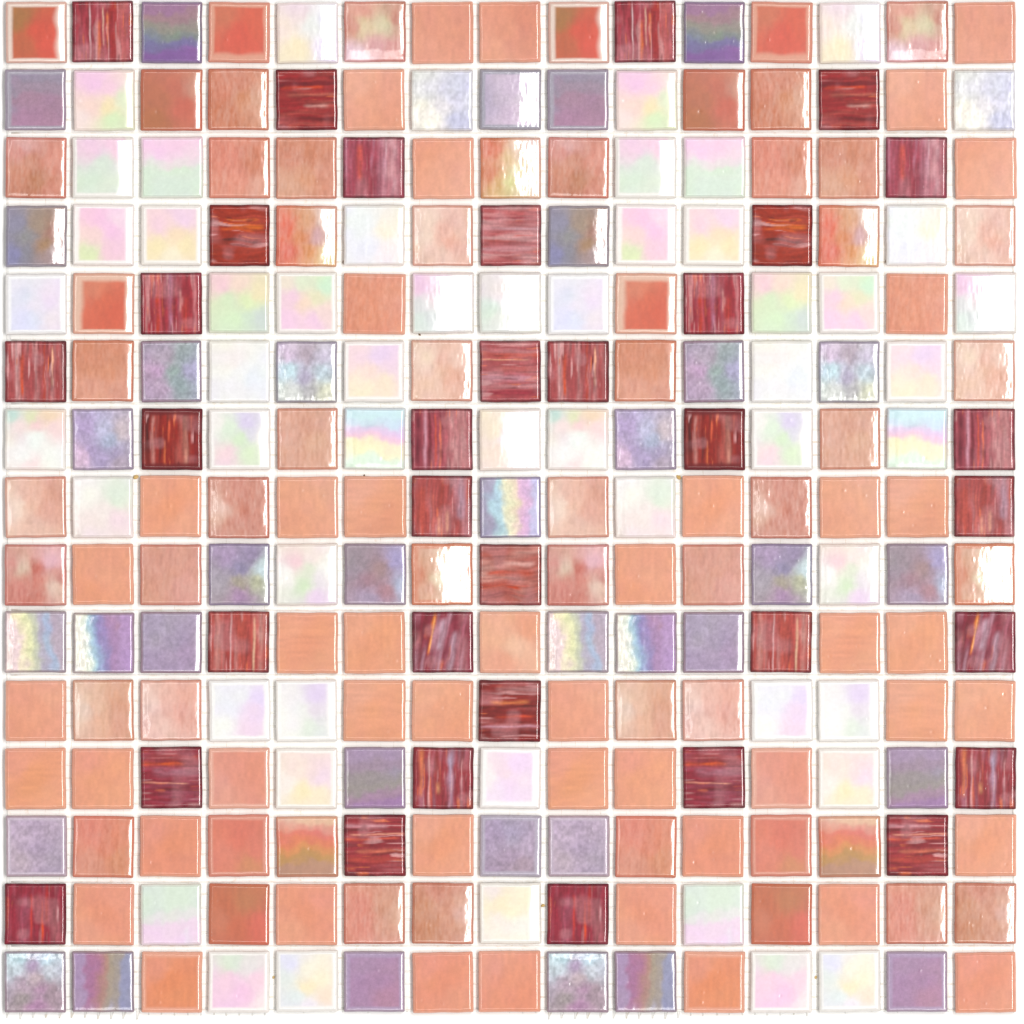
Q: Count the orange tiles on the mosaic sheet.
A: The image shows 102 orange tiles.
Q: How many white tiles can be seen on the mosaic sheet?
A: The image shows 54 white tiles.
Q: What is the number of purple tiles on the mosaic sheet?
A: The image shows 35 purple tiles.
